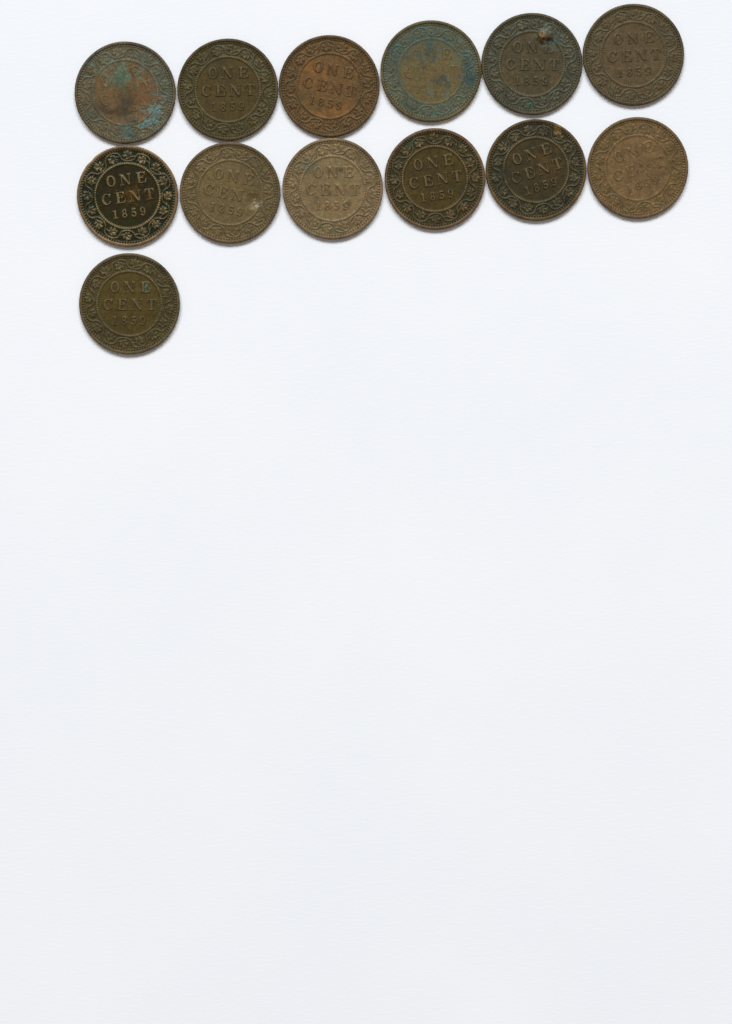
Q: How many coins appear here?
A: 13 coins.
